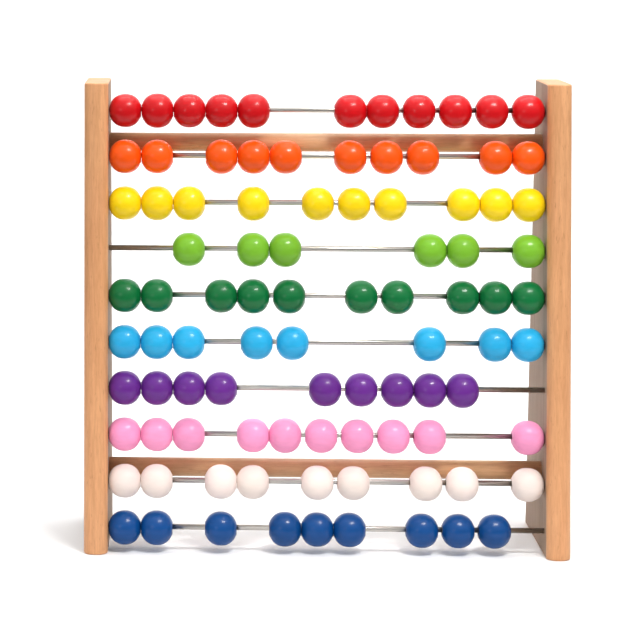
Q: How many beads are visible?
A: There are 92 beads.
